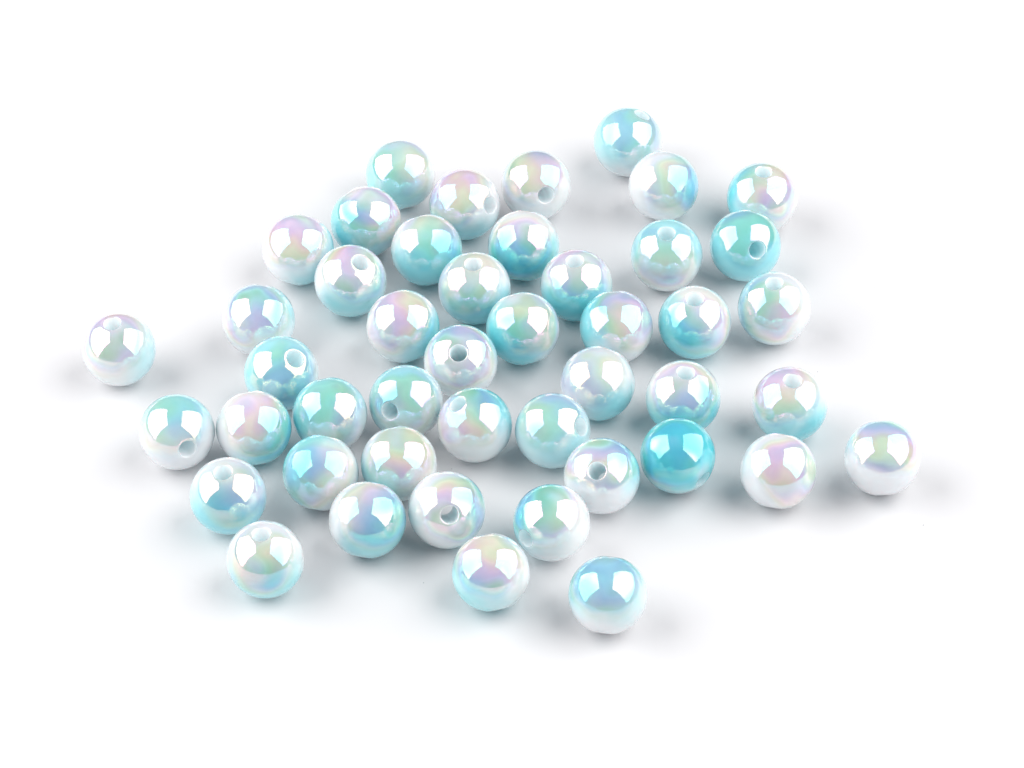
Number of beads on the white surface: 46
